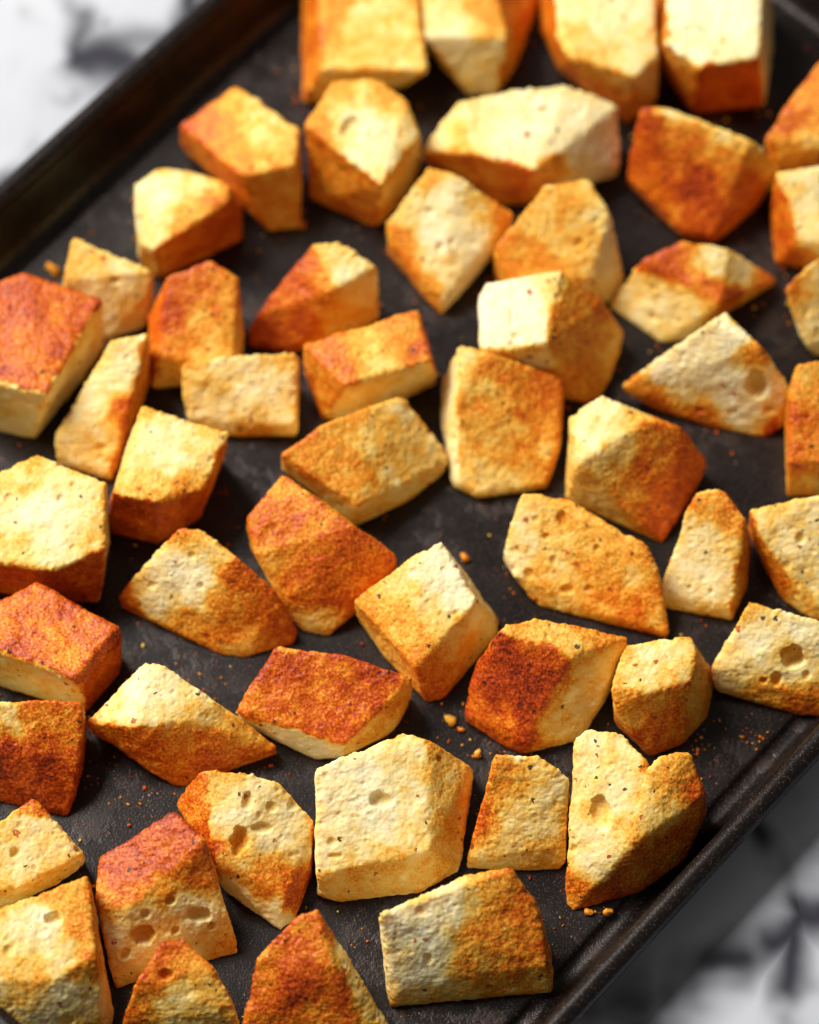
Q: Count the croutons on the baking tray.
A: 53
